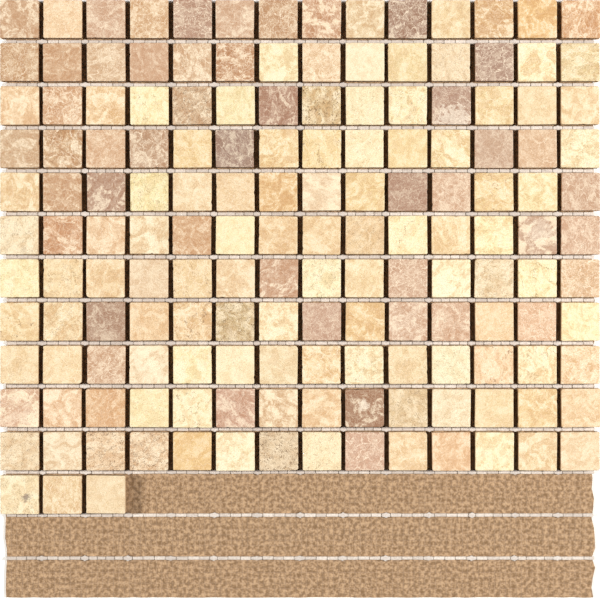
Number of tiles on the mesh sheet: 157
